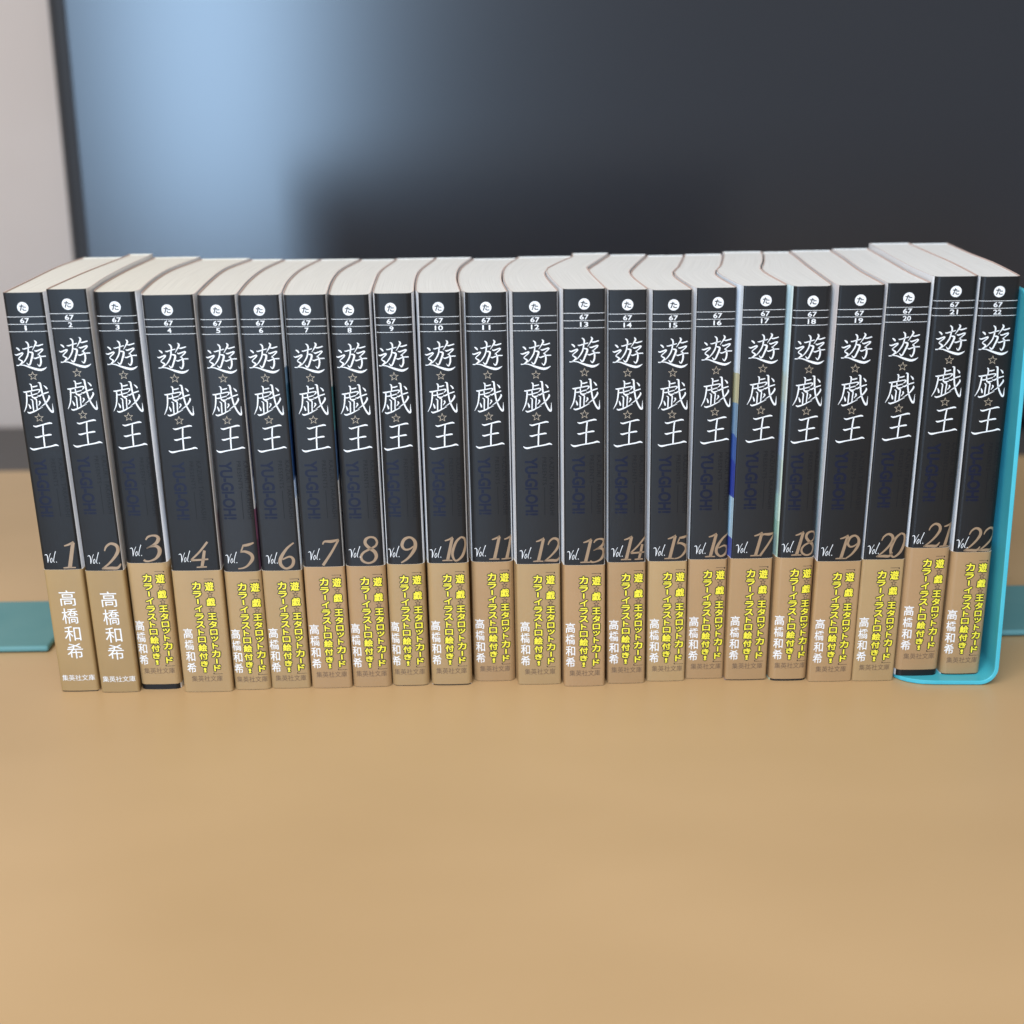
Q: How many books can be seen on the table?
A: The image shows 22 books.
